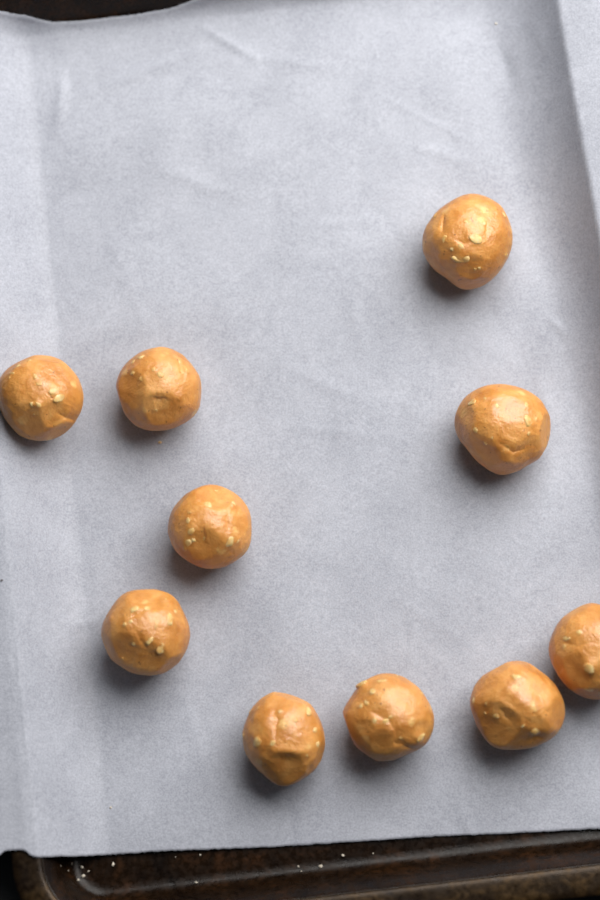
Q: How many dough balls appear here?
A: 10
